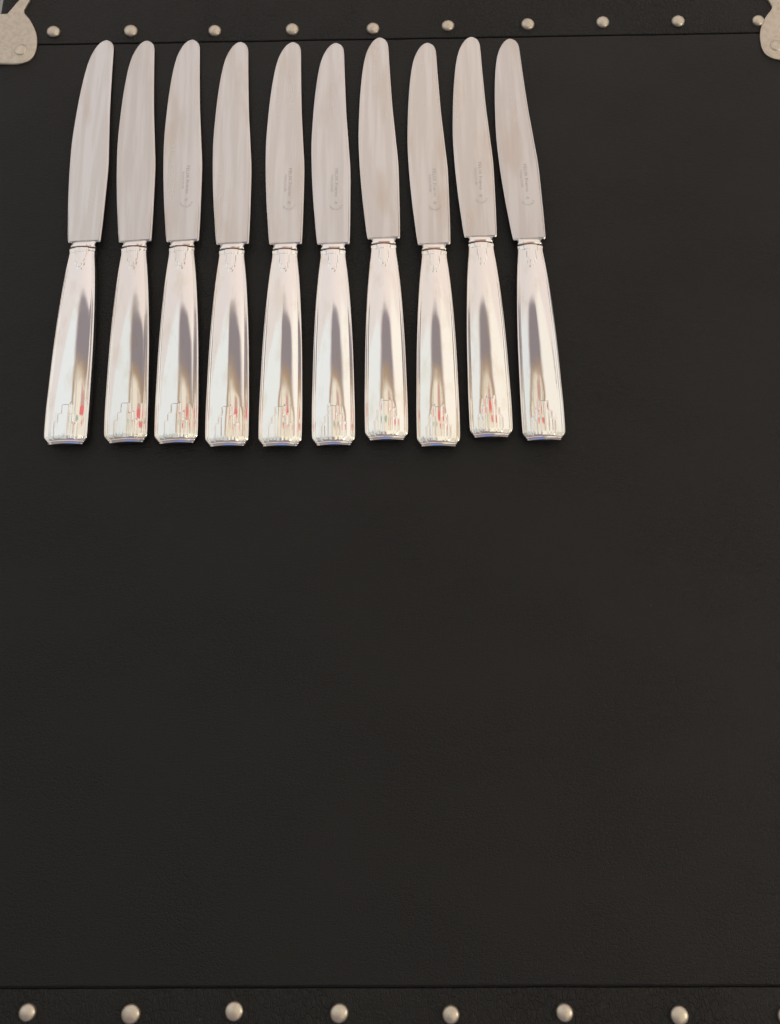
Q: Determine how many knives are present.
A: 10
